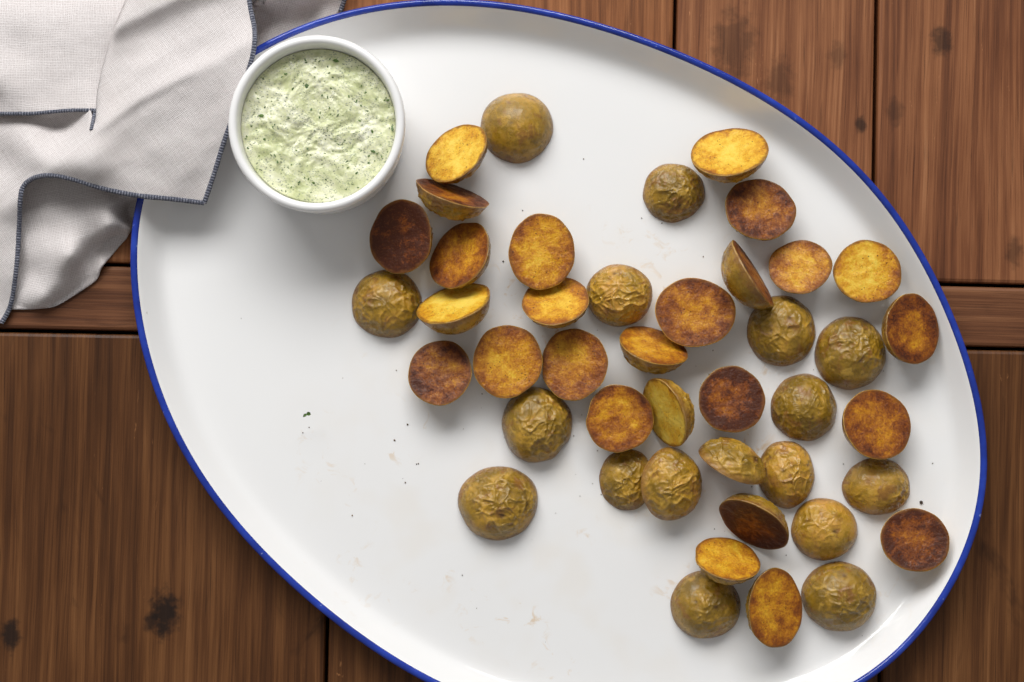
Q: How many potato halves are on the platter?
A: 43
